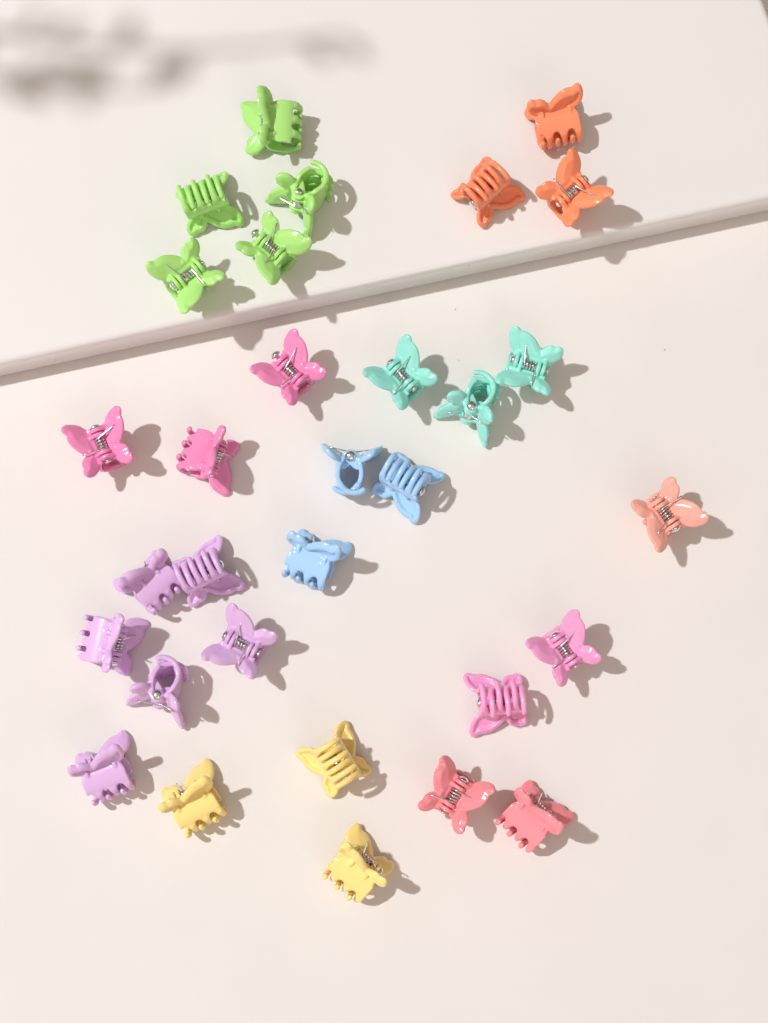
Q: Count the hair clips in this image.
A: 31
